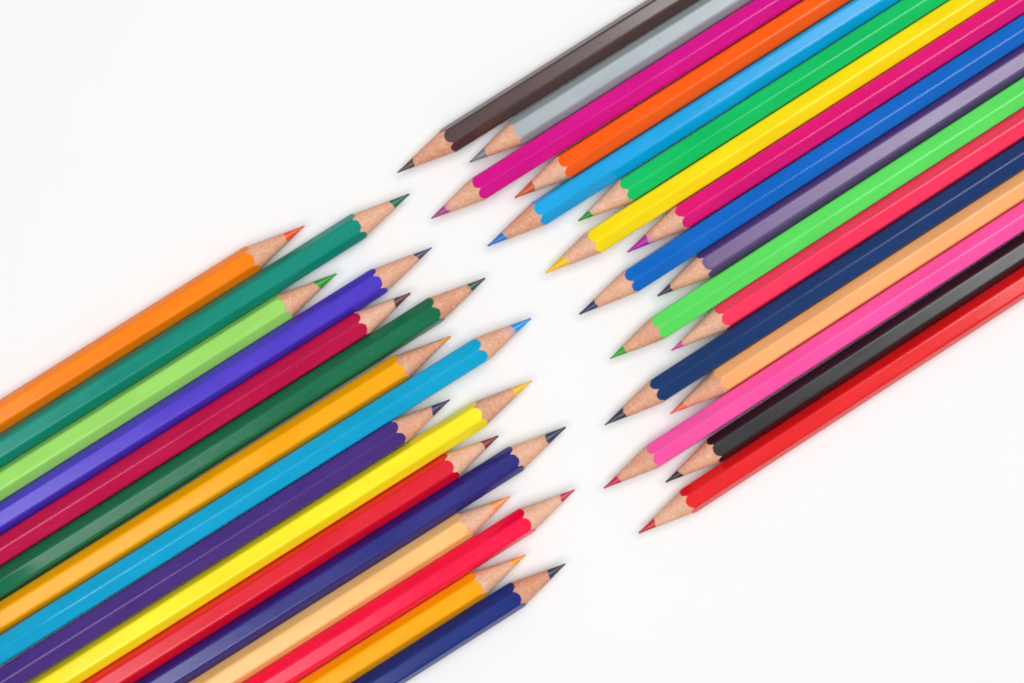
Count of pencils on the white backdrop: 33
